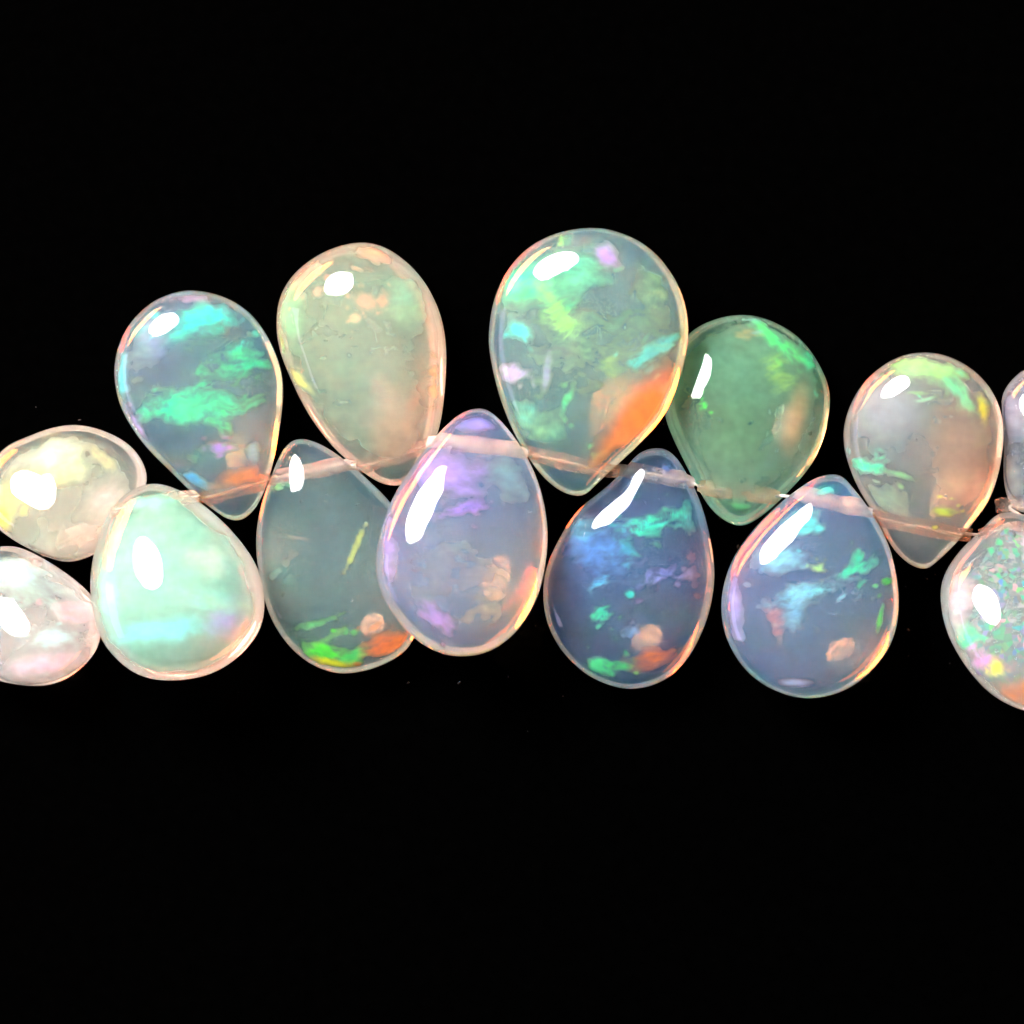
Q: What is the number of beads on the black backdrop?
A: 14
